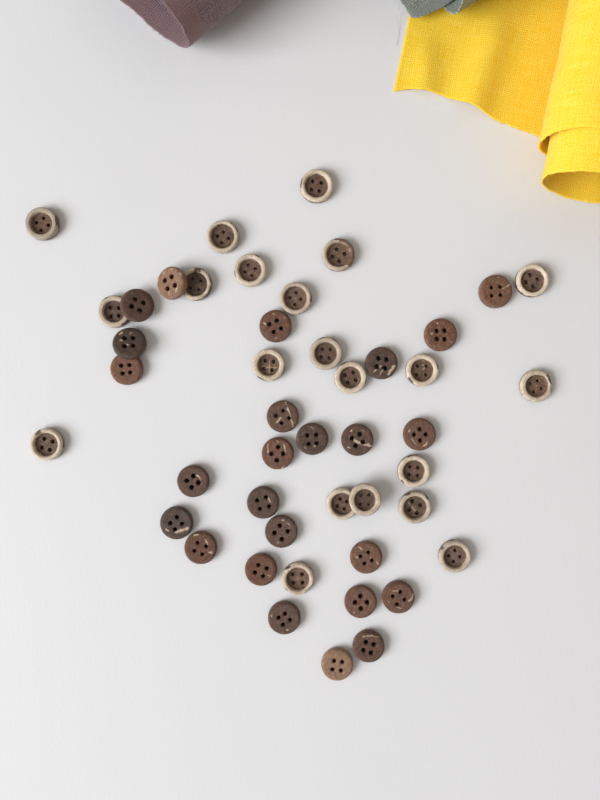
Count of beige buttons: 21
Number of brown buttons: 25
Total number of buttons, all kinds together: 46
